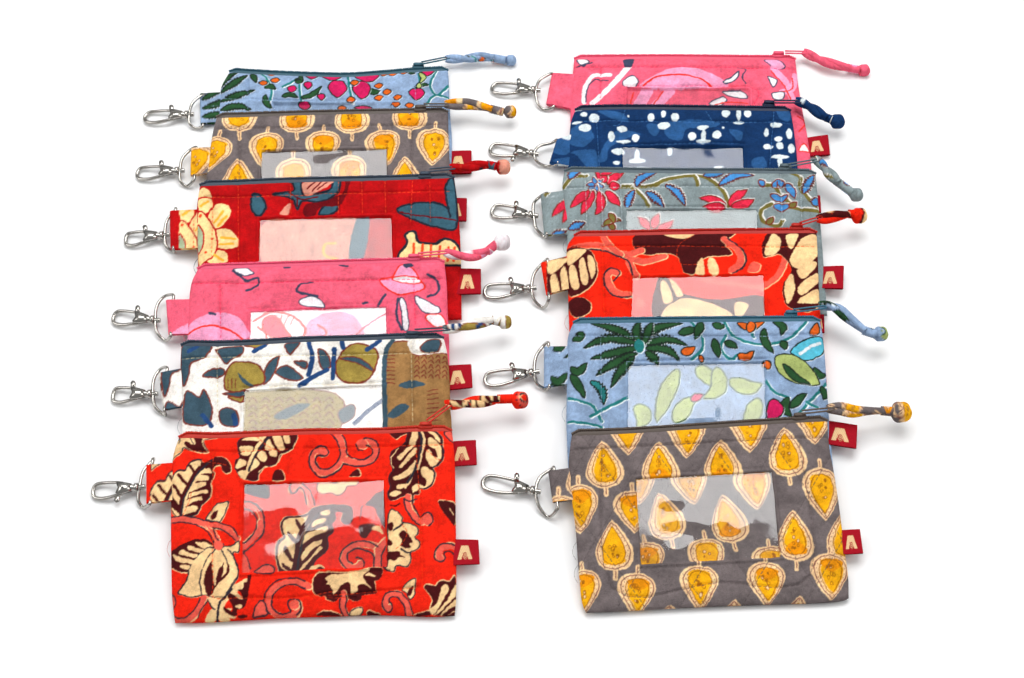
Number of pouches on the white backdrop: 12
